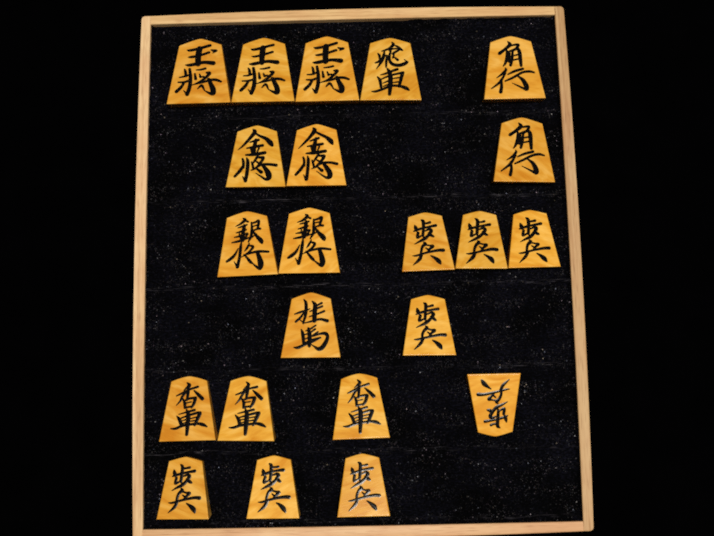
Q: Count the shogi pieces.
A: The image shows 22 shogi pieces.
